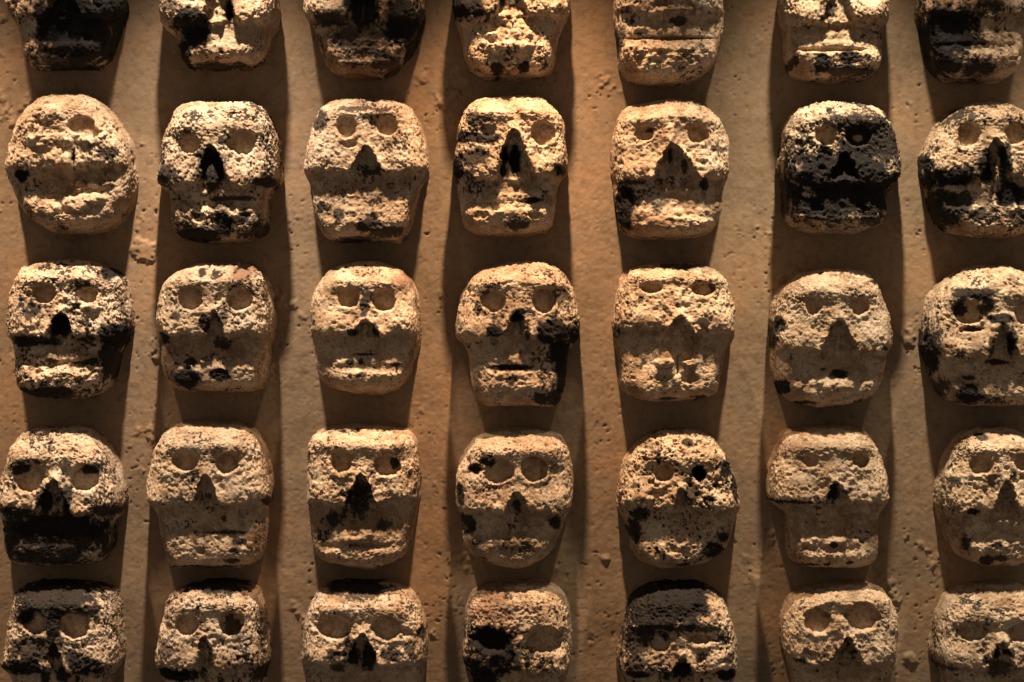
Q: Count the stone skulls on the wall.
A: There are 35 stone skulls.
